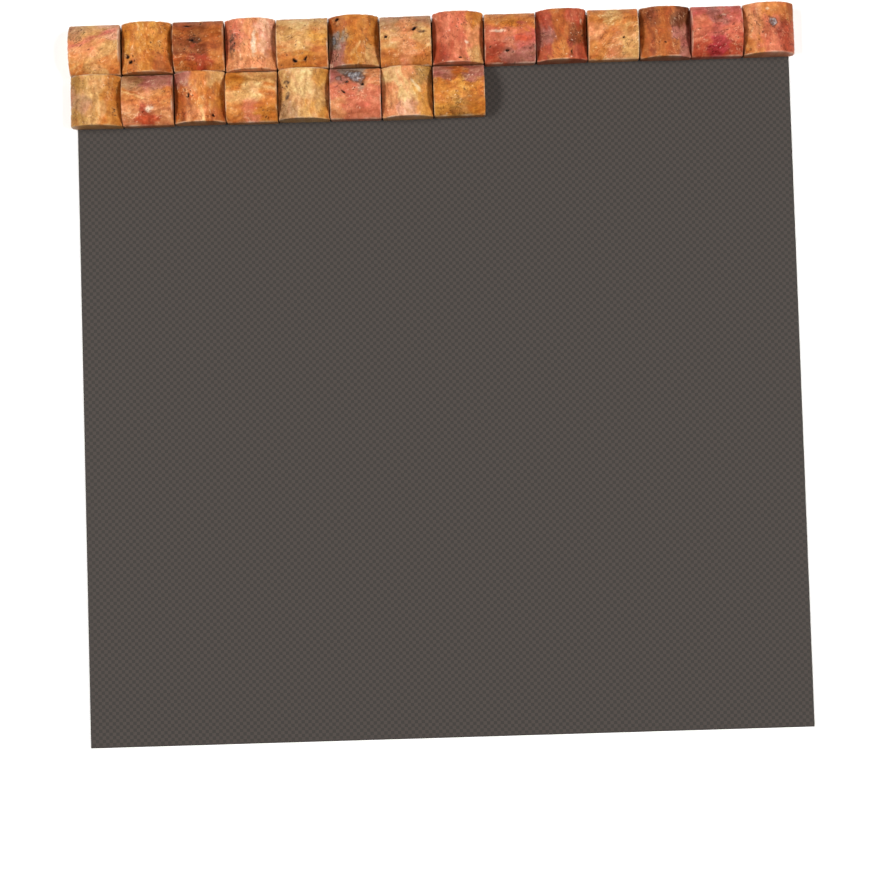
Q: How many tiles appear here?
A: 22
